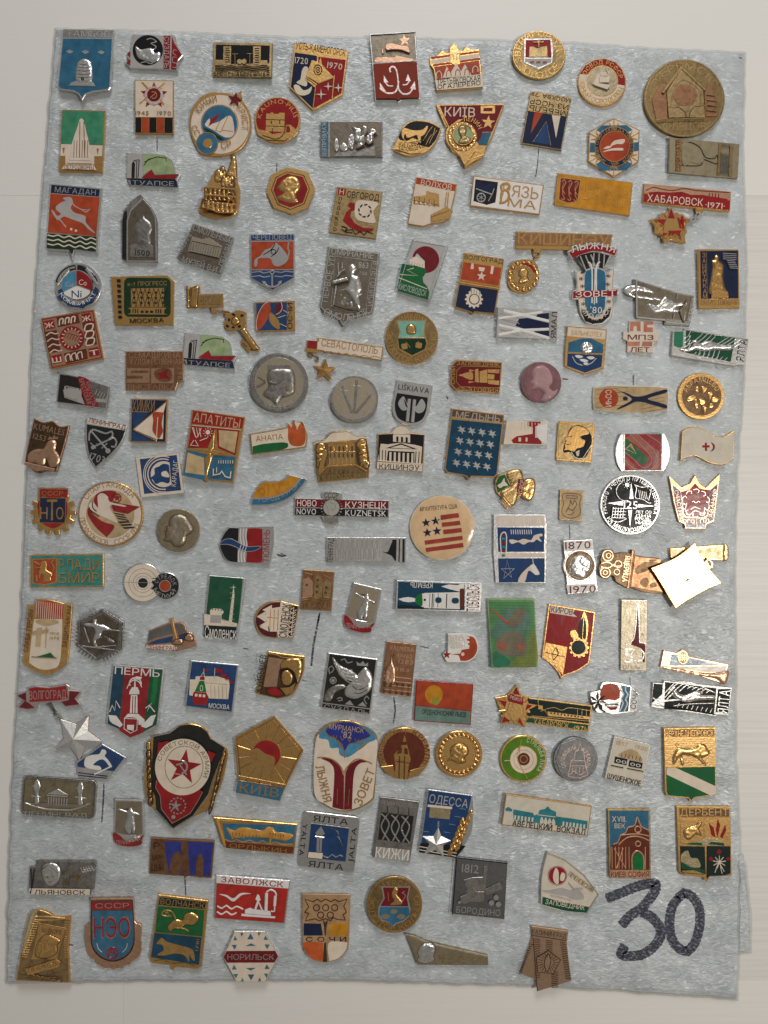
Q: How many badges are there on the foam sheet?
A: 145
